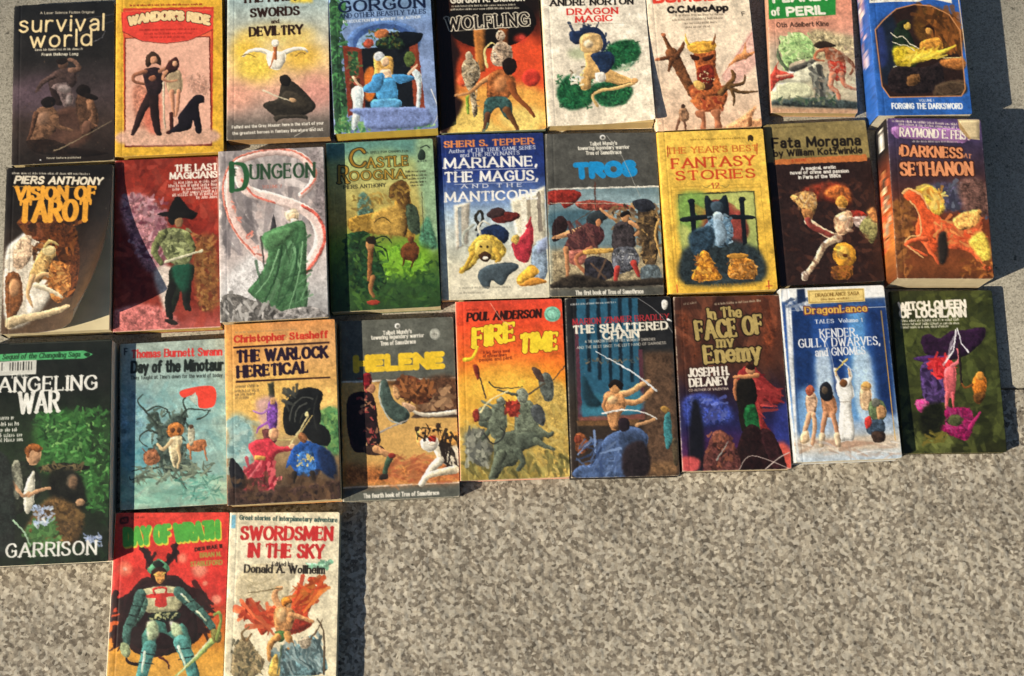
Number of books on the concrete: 29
